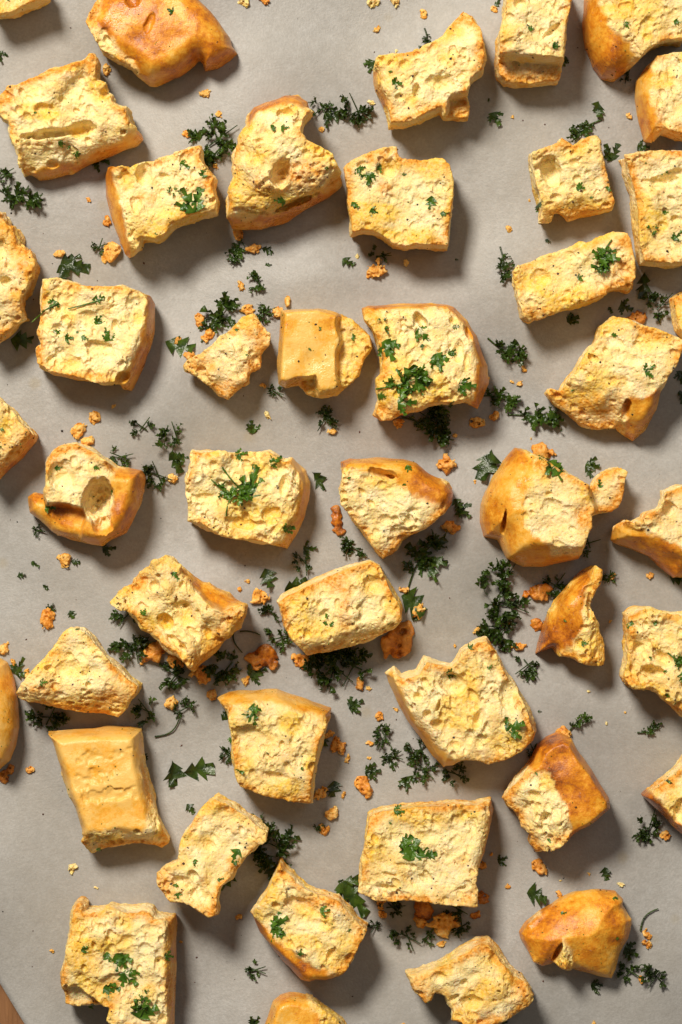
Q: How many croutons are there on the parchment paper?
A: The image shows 44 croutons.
